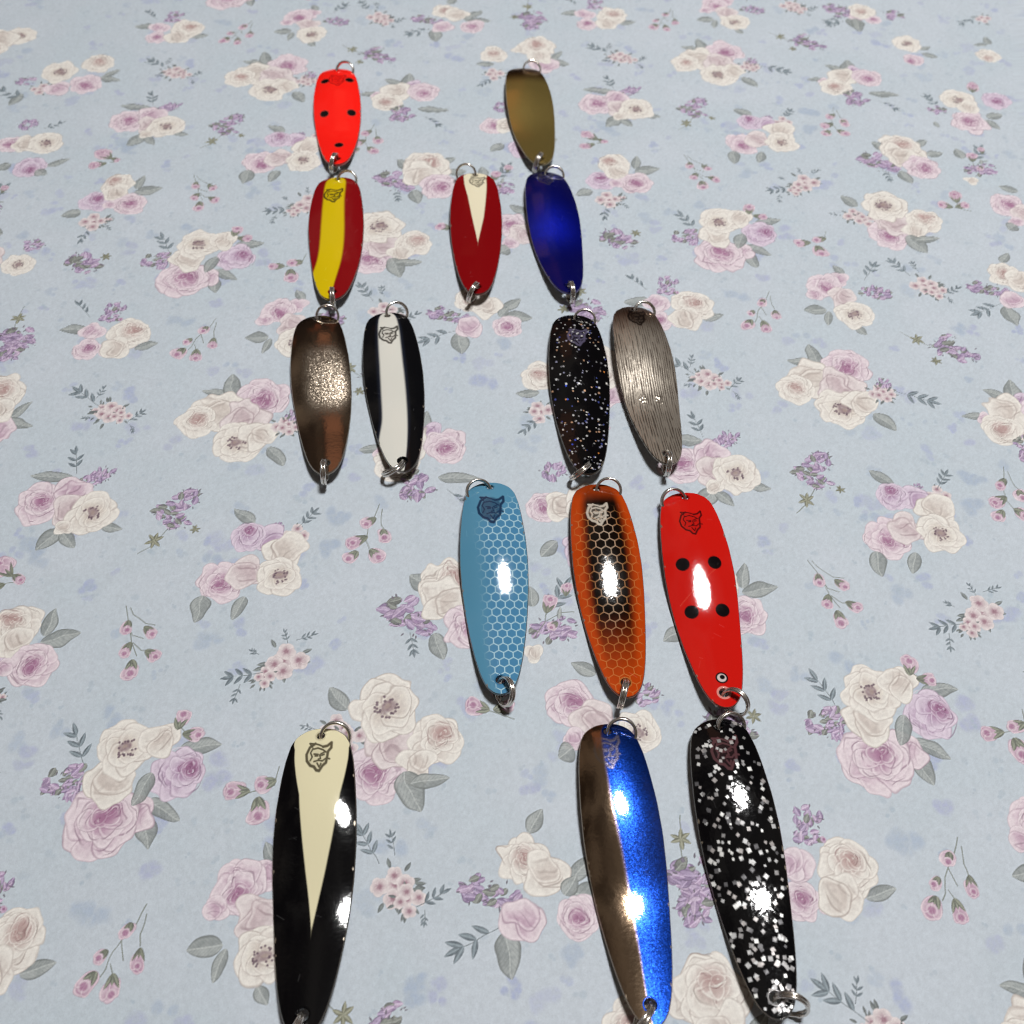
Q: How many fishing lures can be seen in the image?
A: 15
